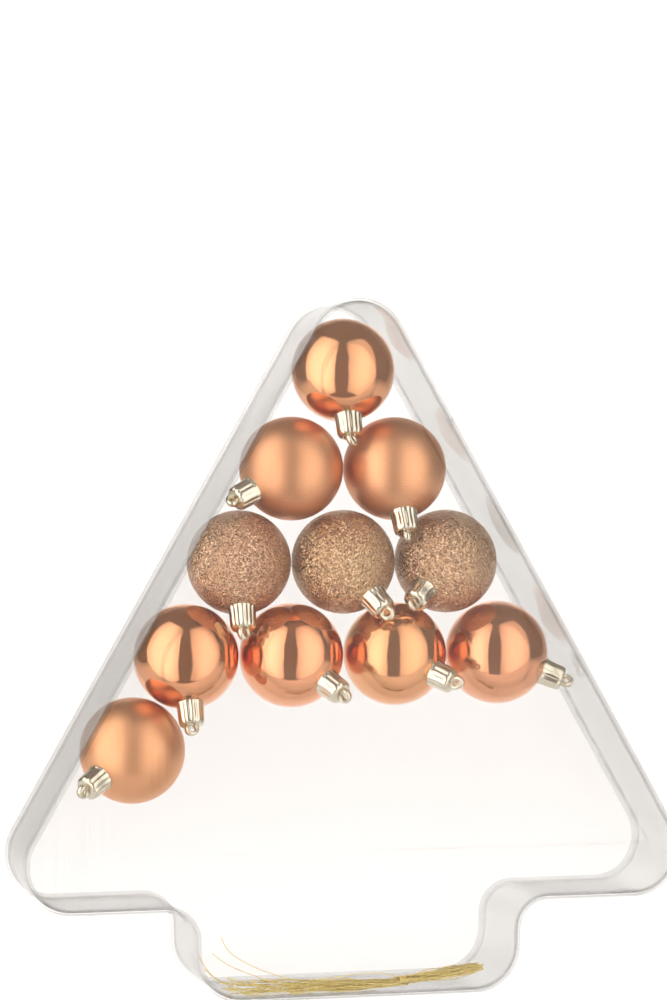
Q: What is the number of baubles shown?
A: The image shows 11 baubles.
